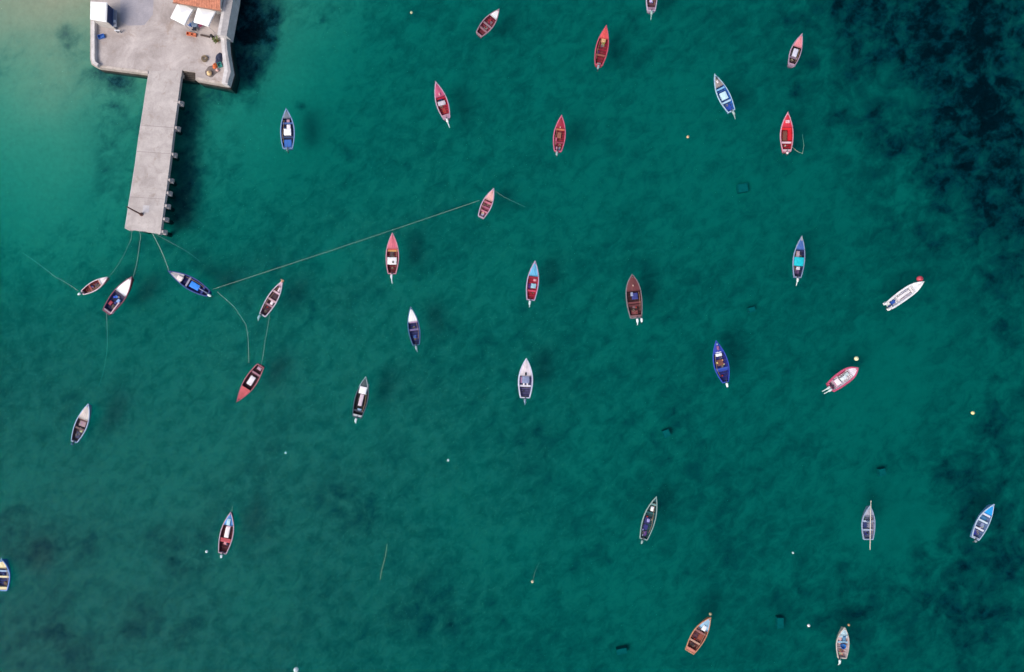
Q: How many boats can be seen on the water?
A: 33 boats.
